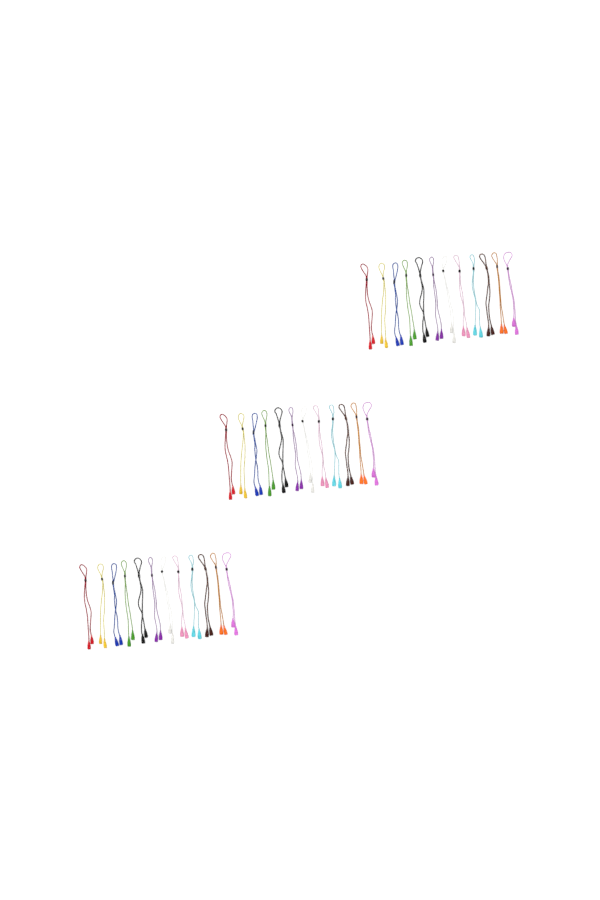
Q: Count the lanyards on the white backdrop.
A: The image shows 36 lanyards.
